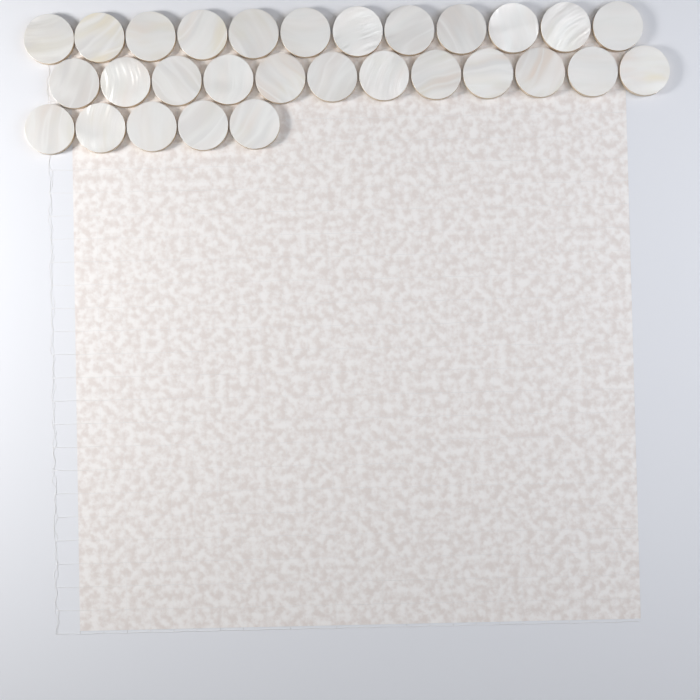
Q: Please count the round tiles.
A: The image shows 29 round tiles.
